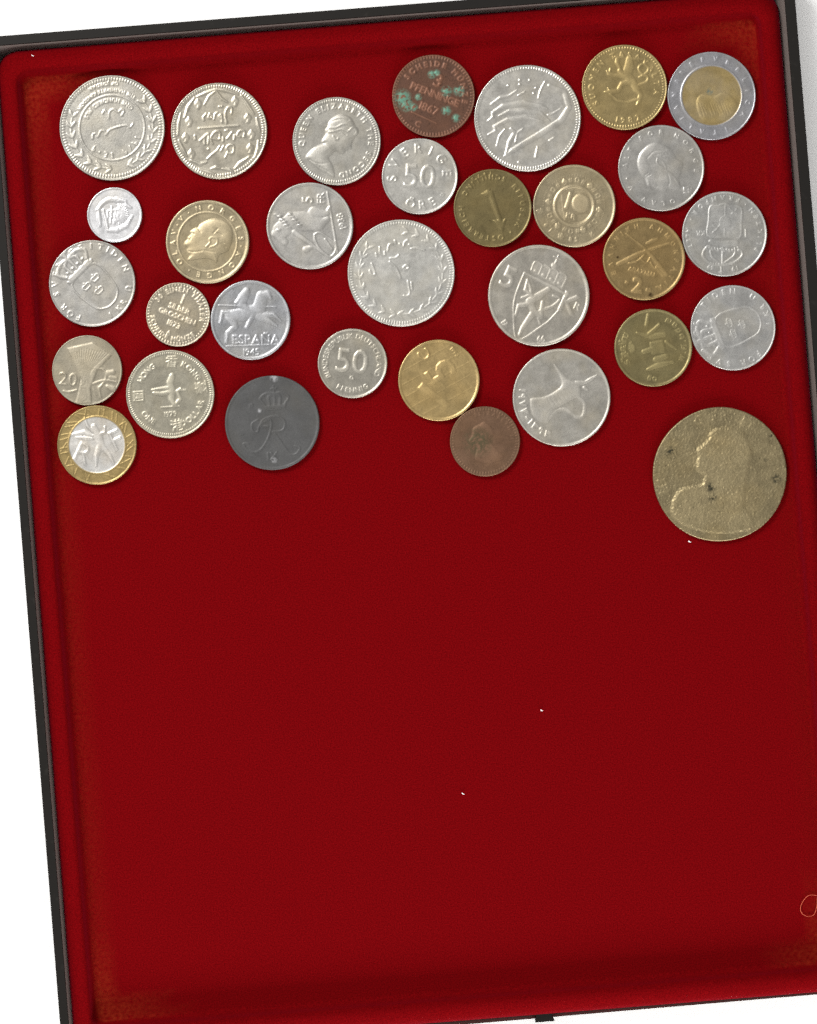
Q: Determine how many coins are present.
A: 32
